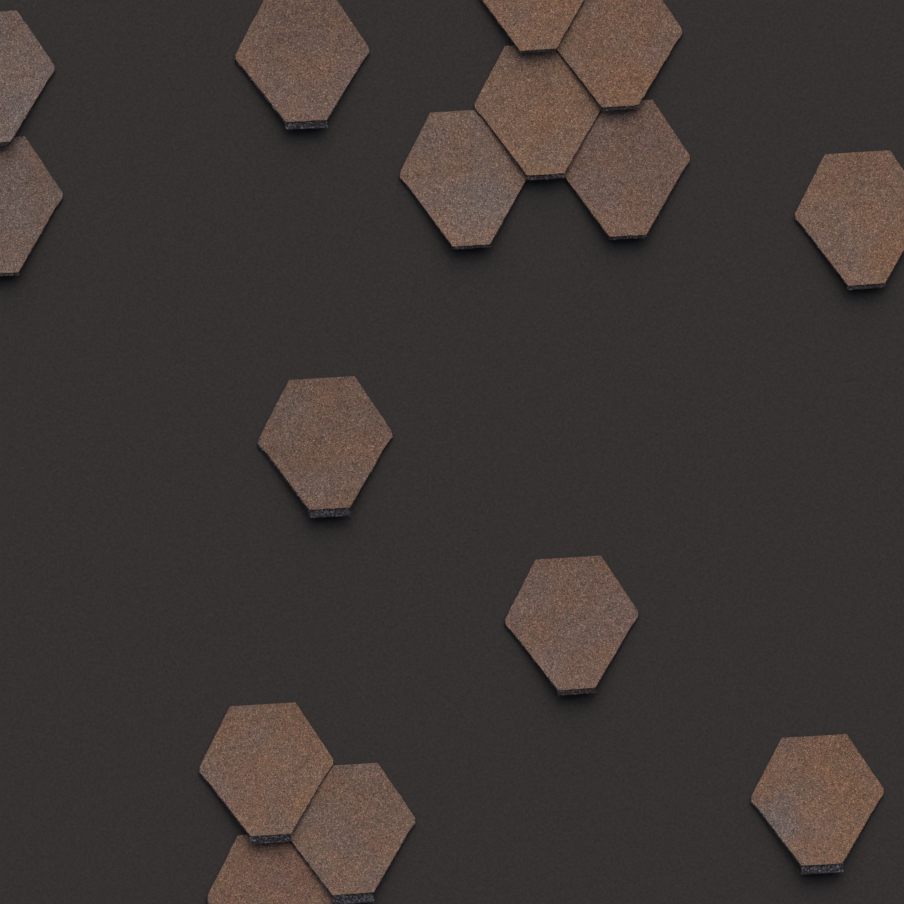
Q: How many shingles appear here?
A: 15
